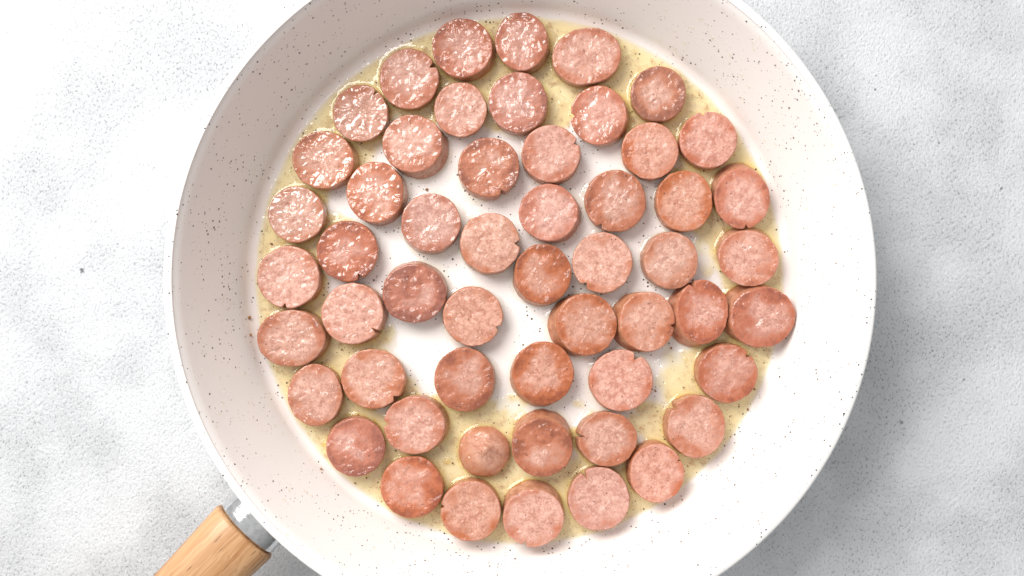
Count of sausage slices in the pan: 54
